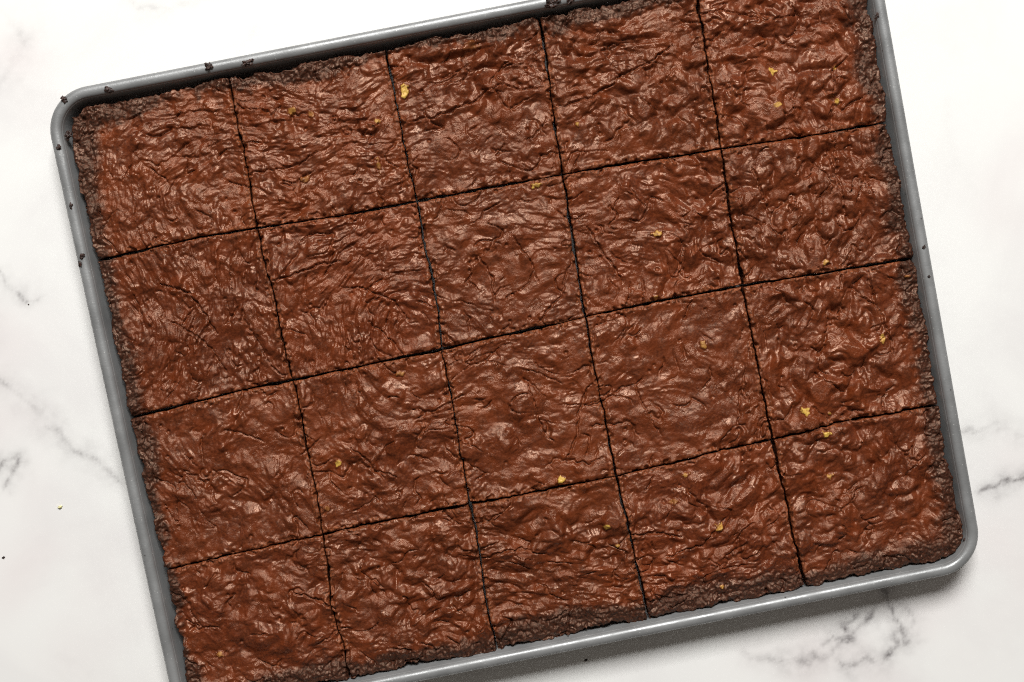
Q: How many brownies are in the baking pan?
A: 20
